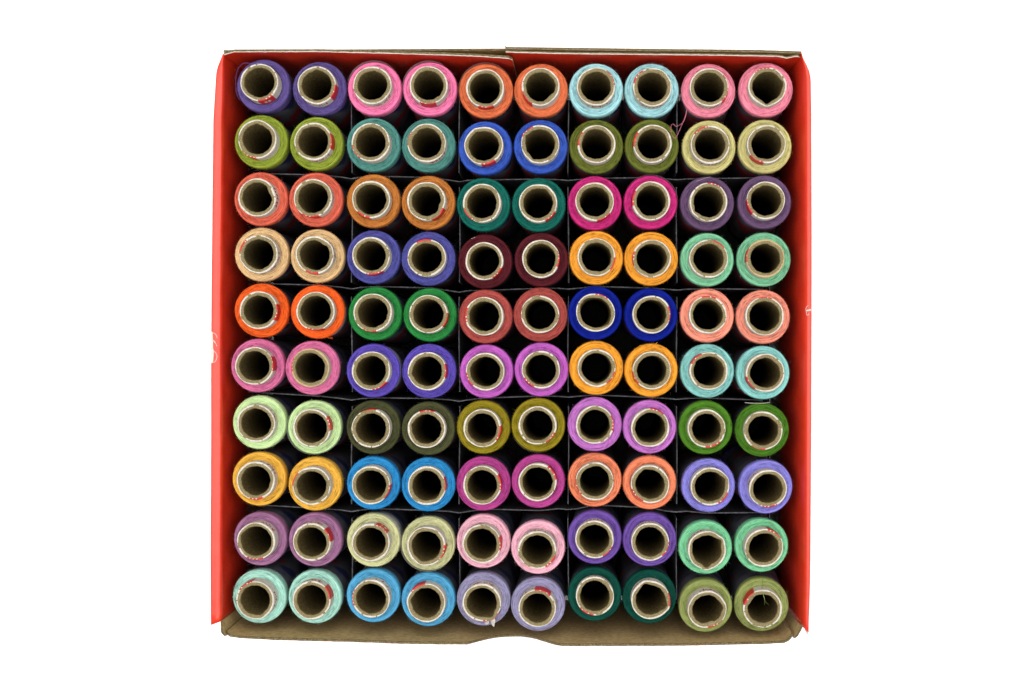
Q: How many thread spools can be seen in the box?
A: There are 100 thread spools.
